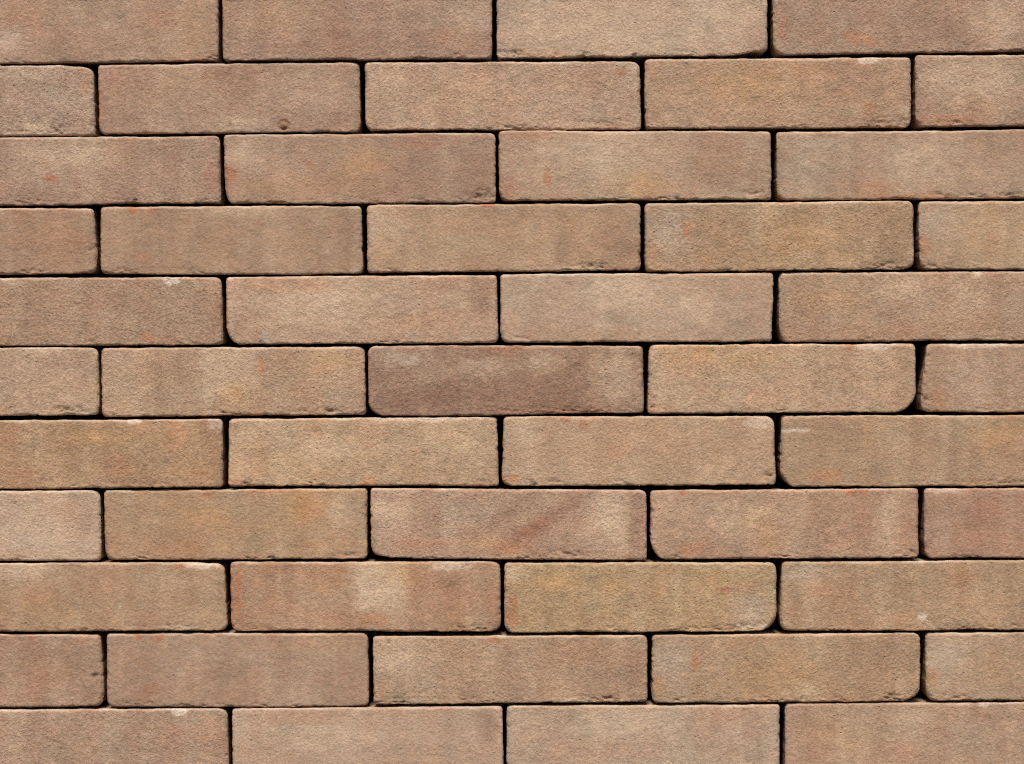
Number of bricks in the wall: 49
